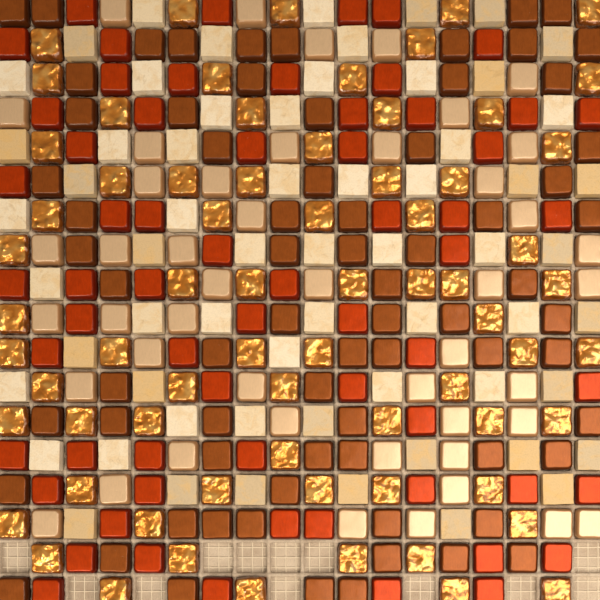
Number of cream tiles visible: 108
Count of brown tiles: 72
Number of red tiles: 63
